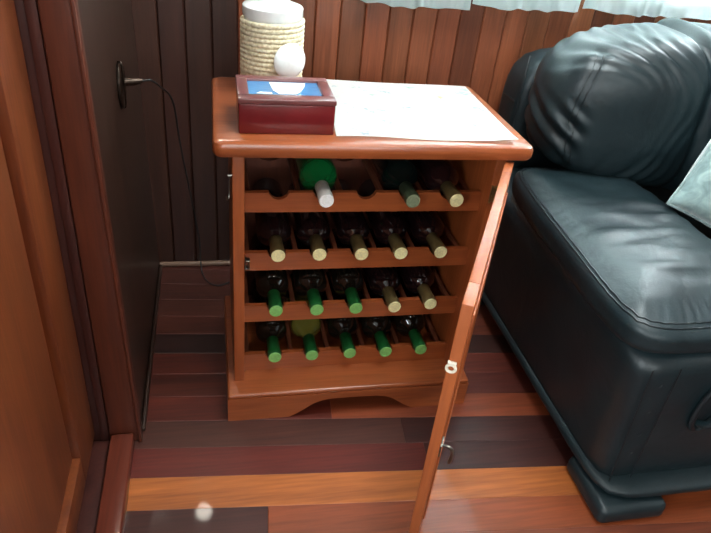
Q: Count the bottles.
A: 18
